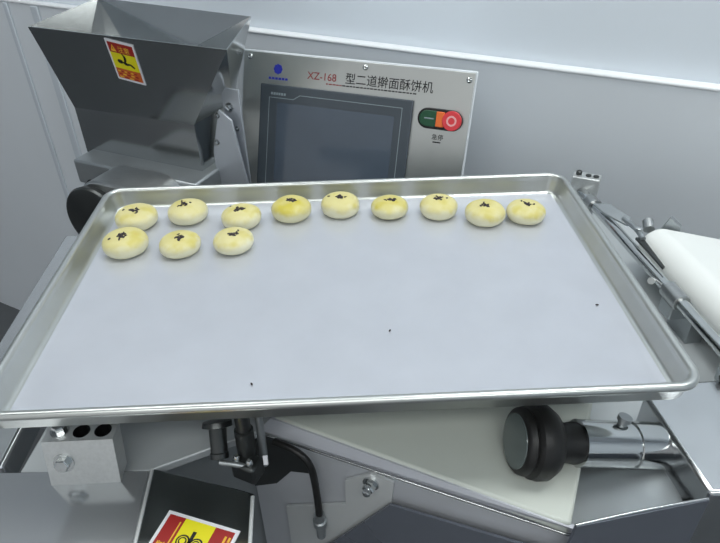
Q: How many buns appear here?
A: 12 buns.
